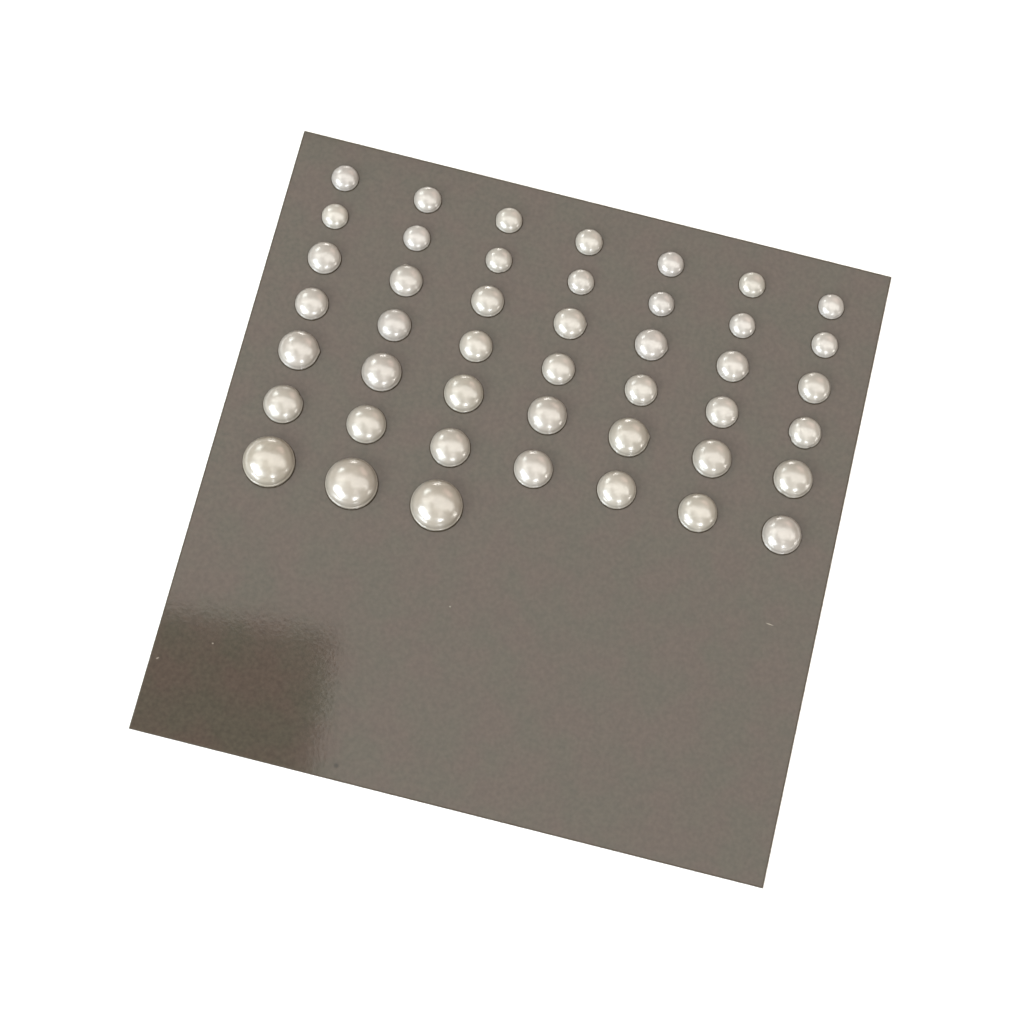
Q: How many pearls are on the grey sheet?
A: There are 45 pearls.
